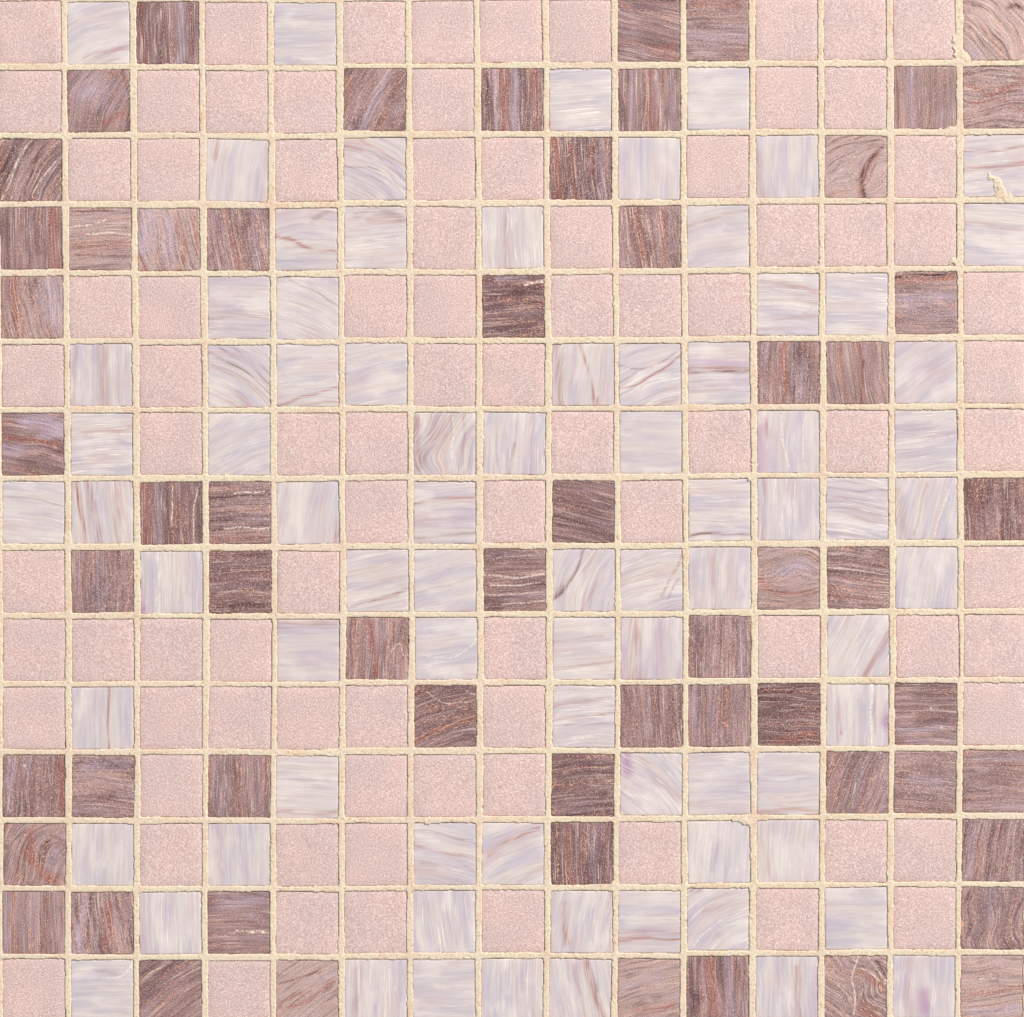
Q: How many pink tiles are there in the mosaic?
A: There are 86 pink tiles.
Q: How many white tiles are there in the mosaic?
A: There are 79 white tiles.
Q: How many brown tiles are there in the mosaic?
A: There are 60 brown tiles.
